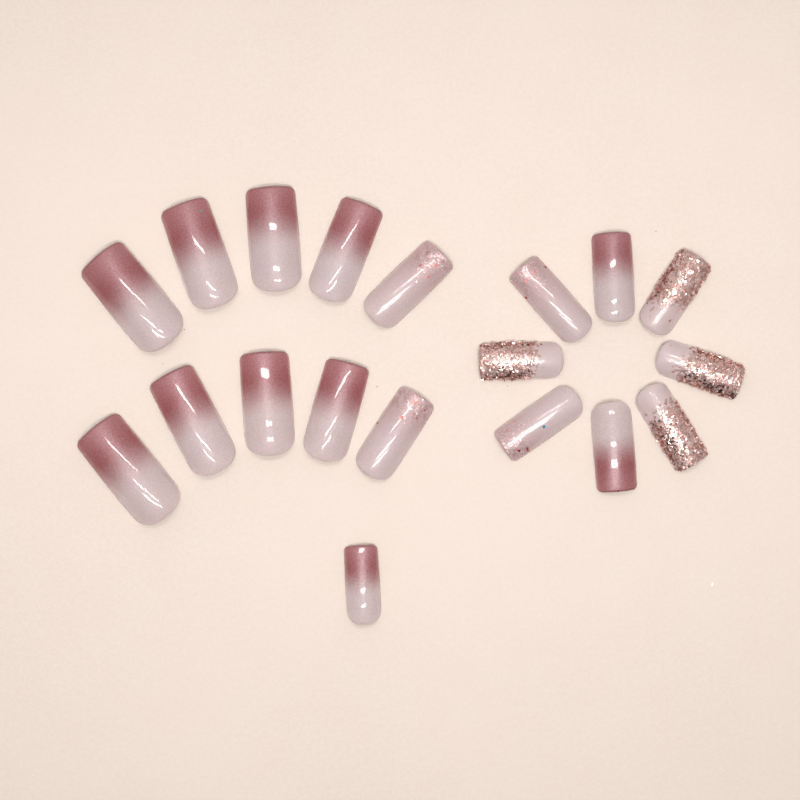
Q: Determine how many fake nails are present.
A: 19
